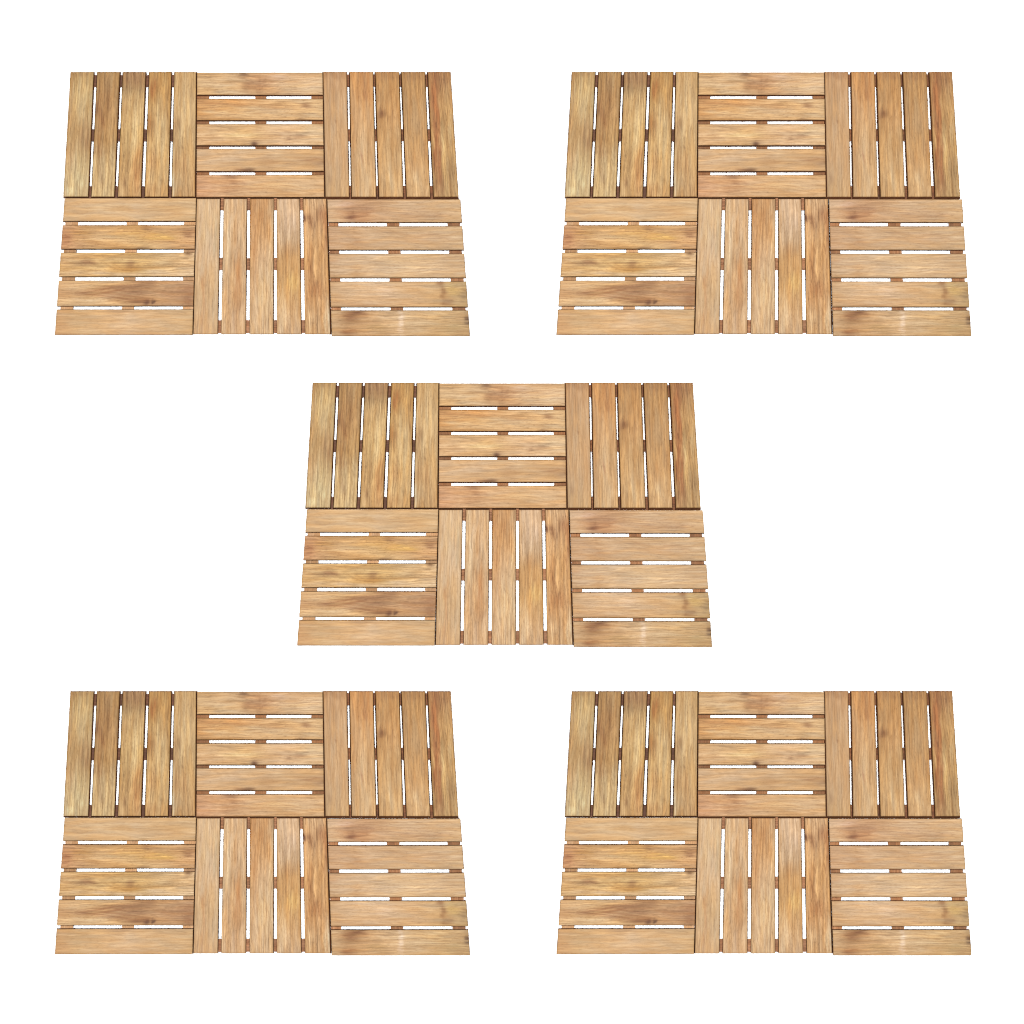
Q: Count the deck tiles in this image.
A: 30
